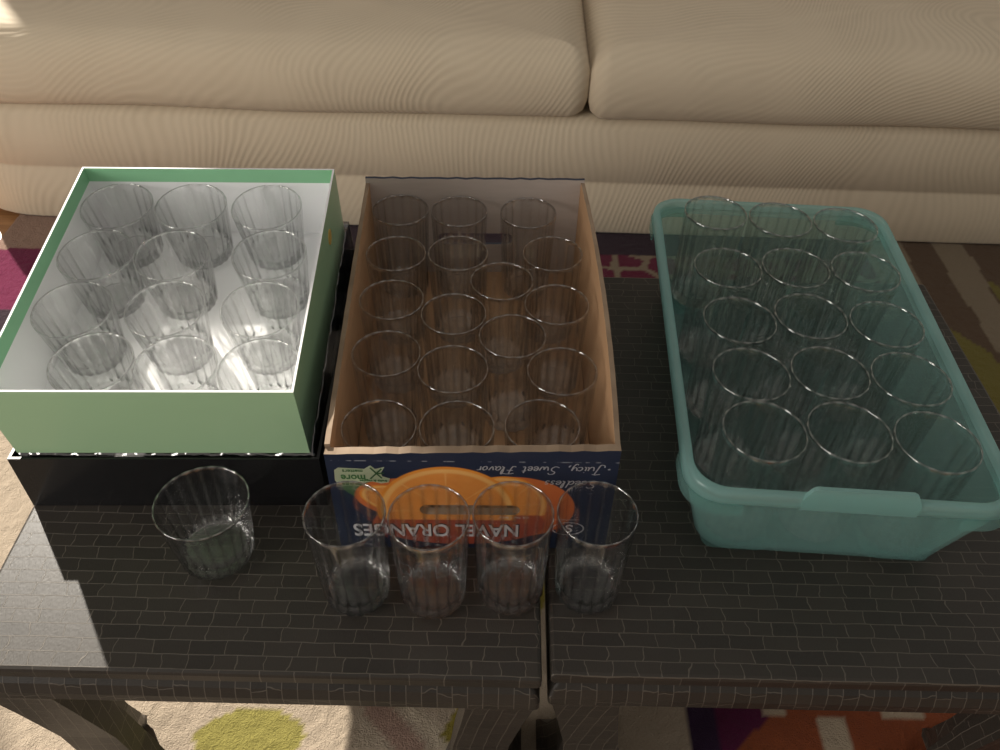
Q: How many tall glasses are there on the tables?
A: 36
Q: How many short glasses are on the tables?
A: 13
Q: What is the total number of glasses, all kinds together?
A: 49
